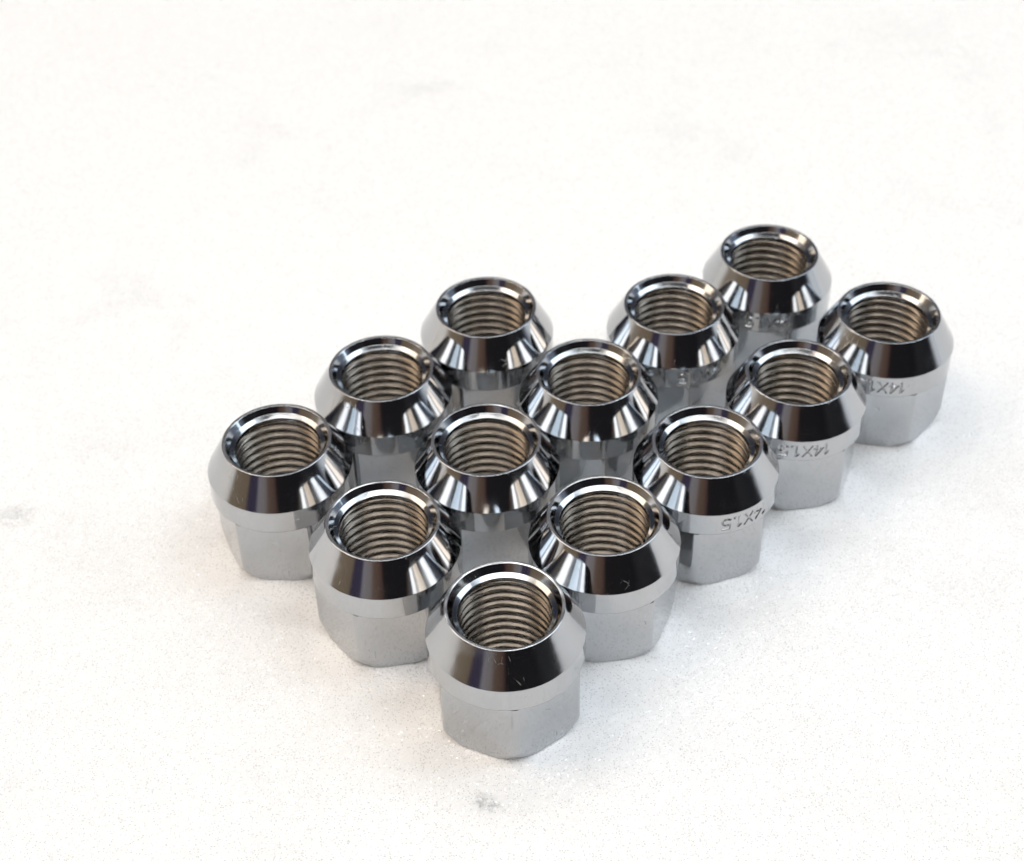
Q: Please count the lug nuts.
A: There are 13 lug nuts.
